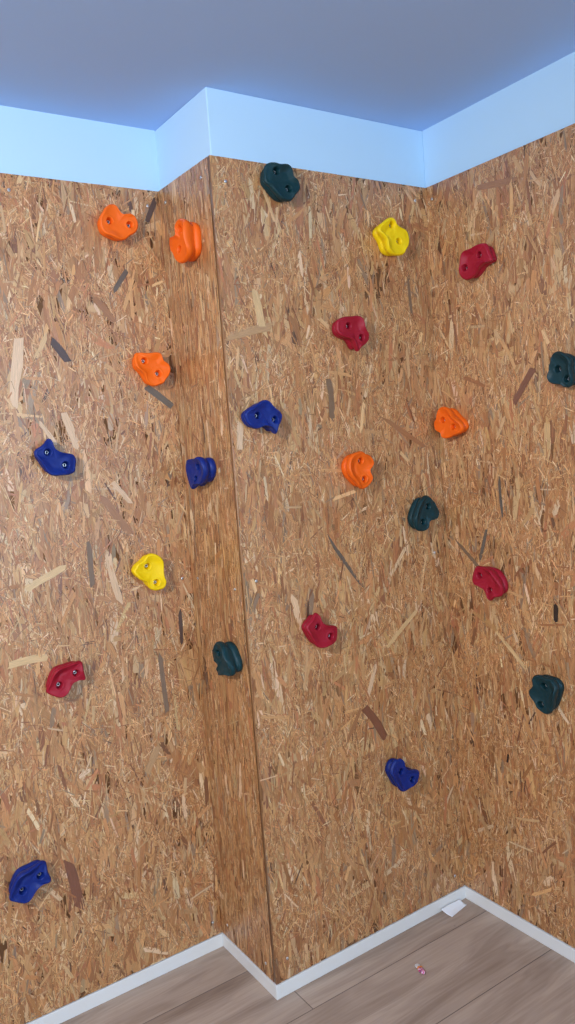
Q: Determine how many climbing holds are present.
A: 22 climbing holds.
